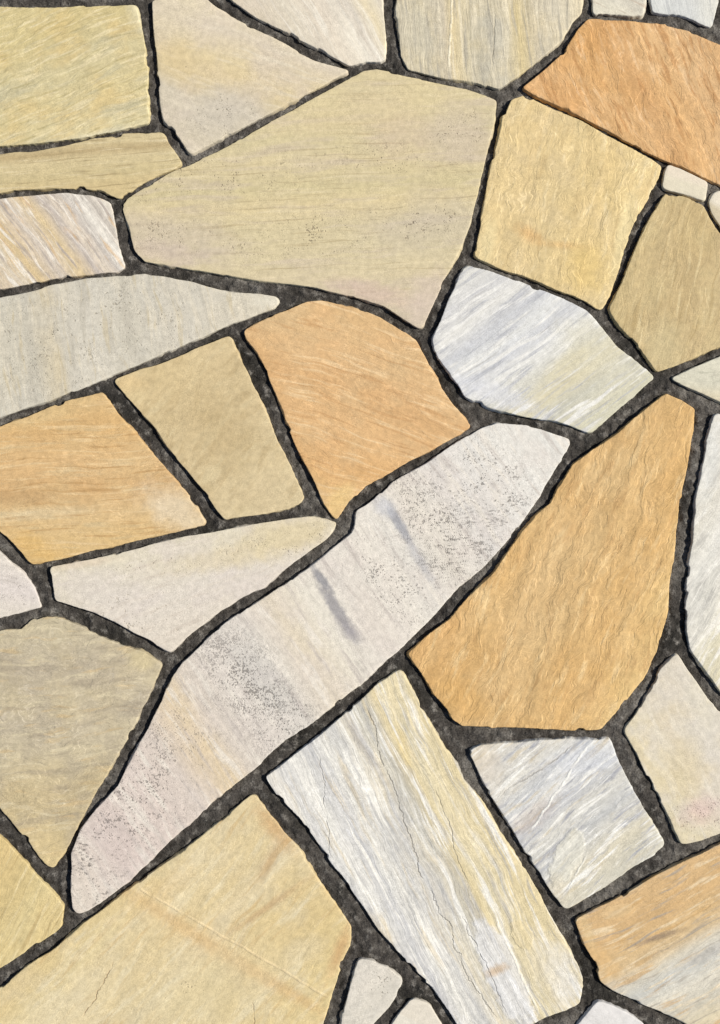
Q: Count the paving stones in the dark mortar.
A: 35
